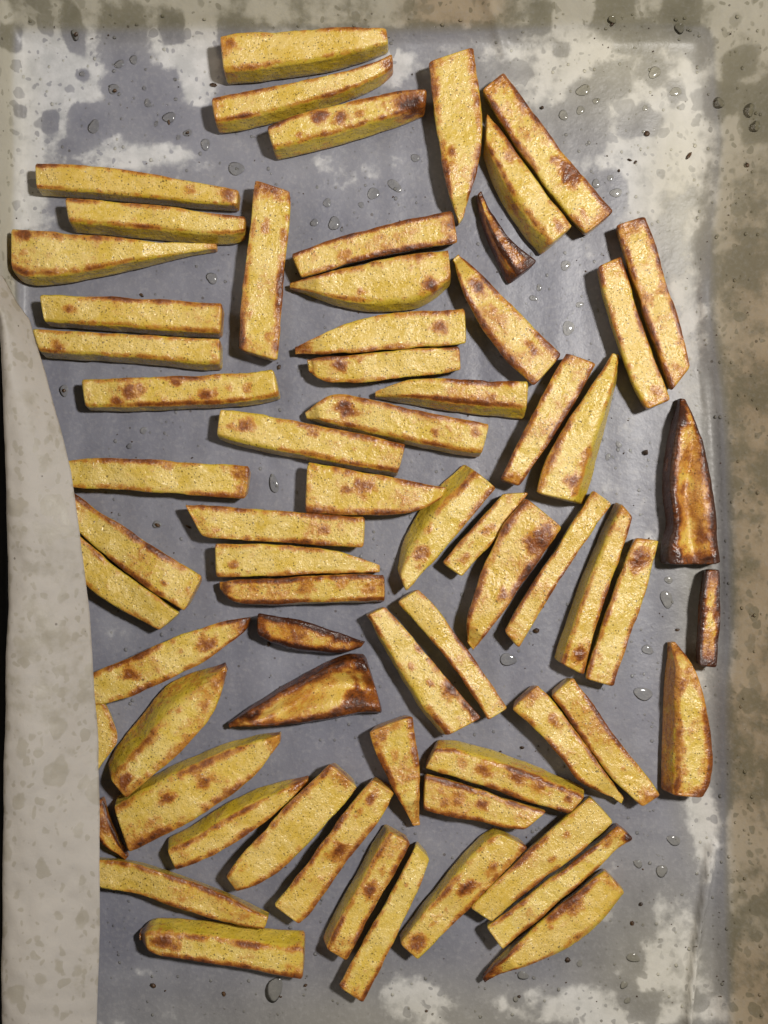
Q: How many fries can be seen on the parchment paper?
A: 67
